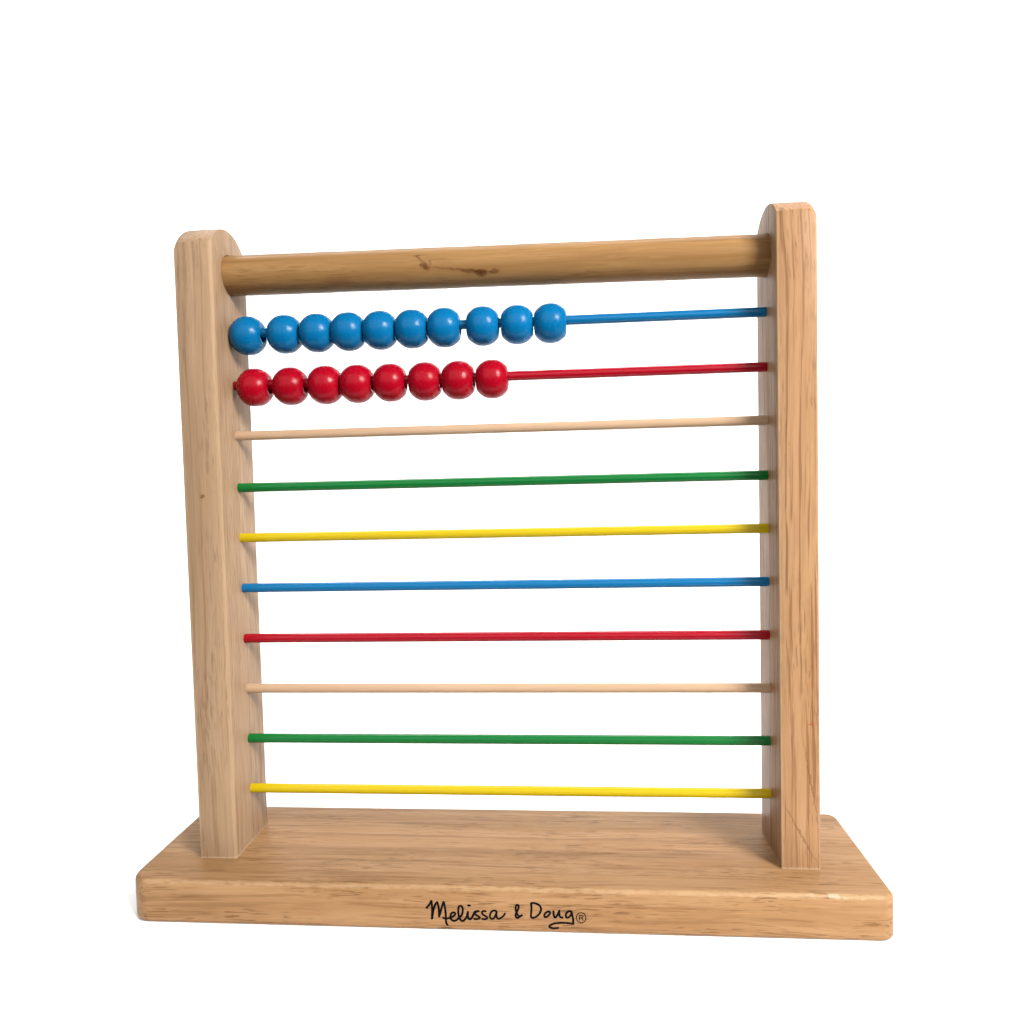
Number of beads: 18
